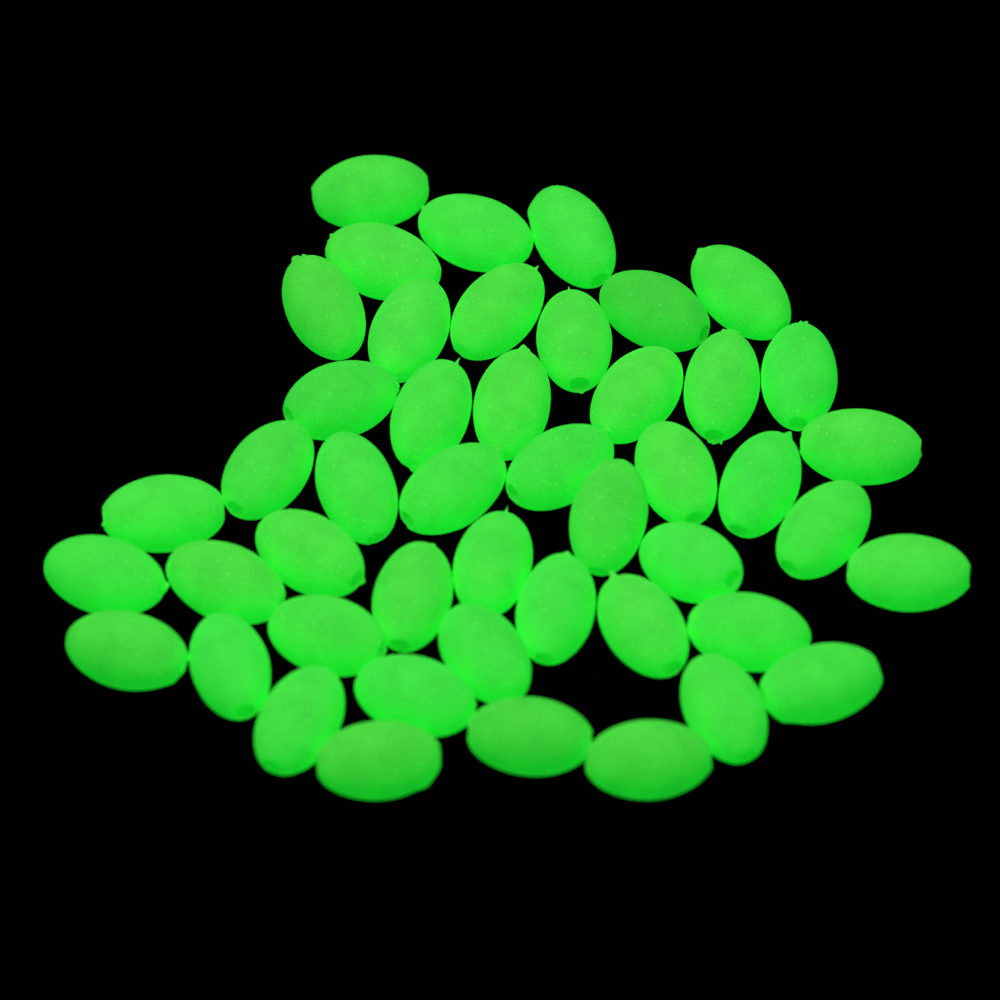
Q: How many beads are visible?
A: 47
